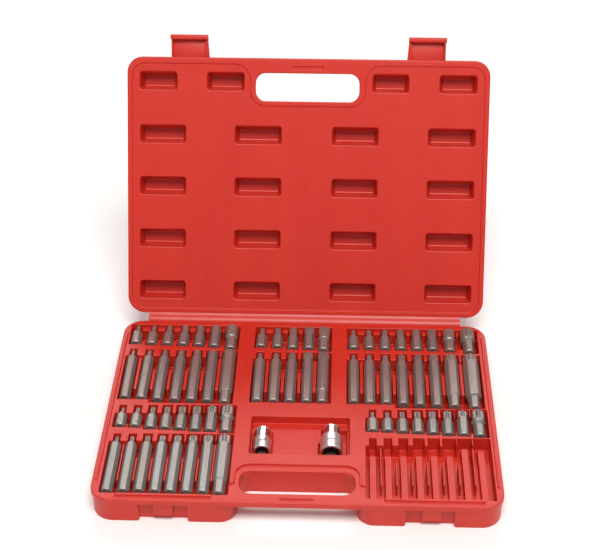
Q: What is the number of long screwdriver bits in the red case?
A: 28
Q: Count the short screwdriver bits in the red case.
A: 36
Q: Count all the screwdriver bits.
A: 64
